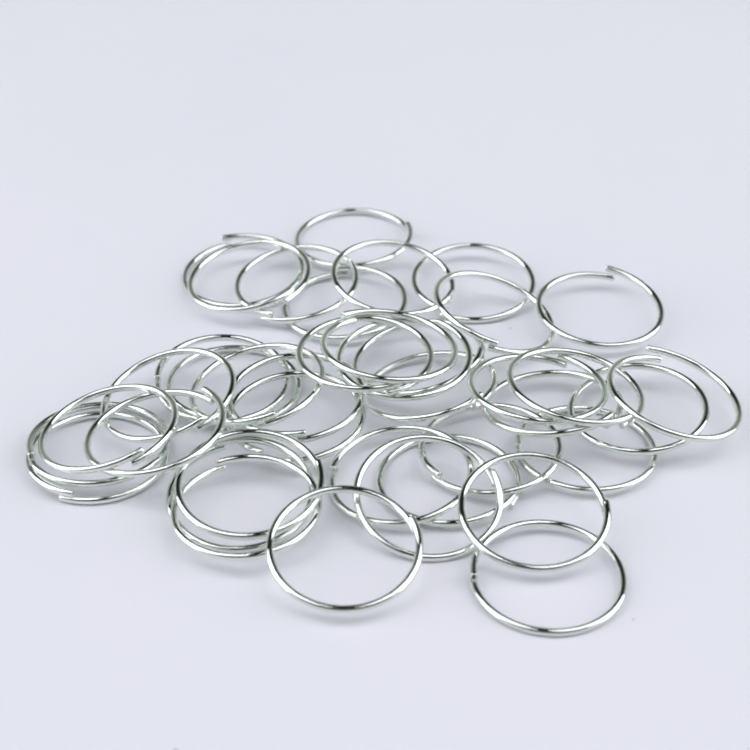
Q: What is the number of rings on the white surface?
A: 40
